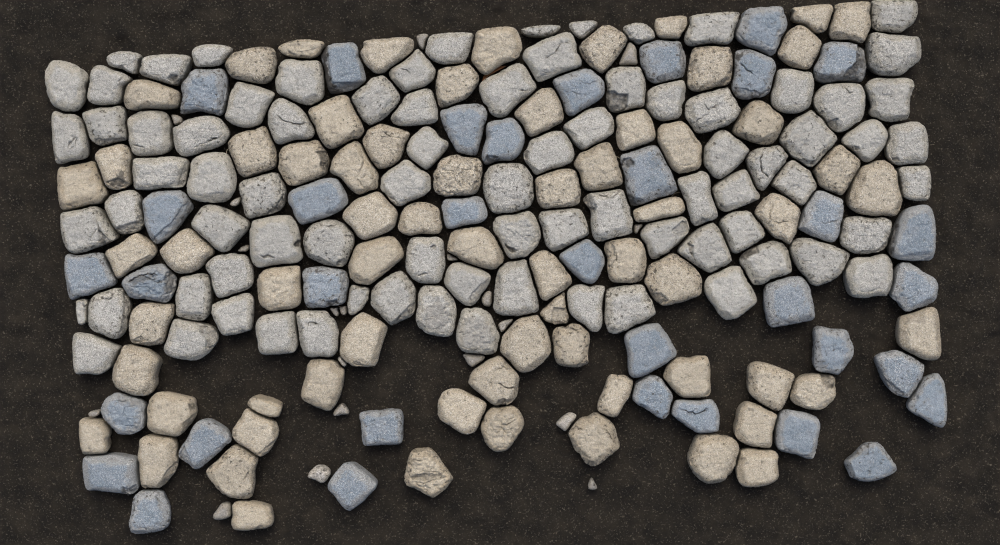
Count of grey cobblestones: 81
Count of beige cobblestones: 67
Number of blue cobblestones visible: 35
